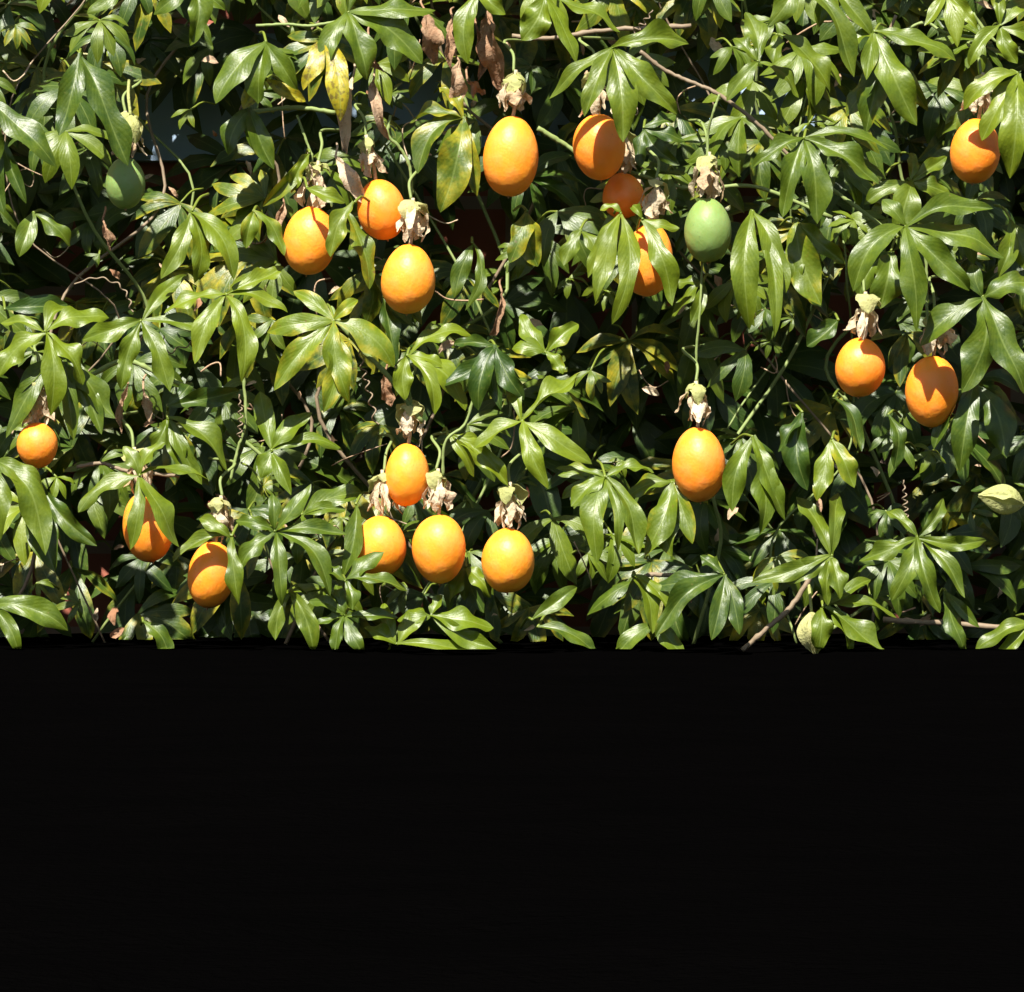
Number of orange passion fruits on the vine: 18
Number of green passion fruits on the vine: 2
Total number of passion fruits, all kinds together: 20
